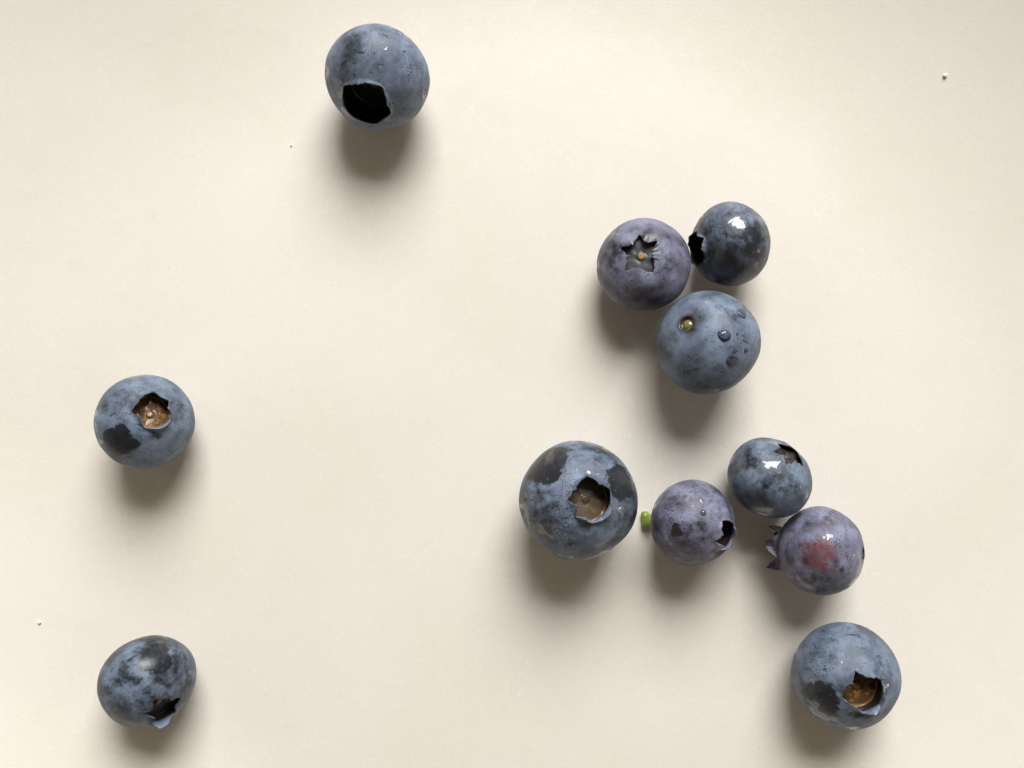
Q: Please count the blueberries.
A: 11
